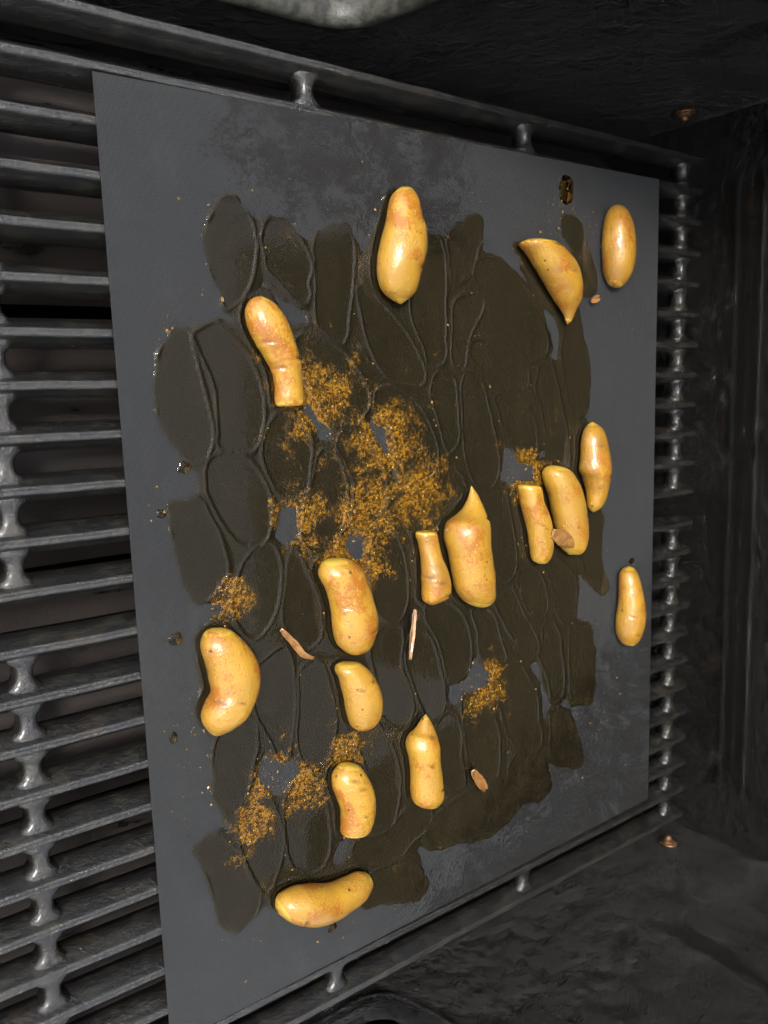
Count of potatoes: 16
